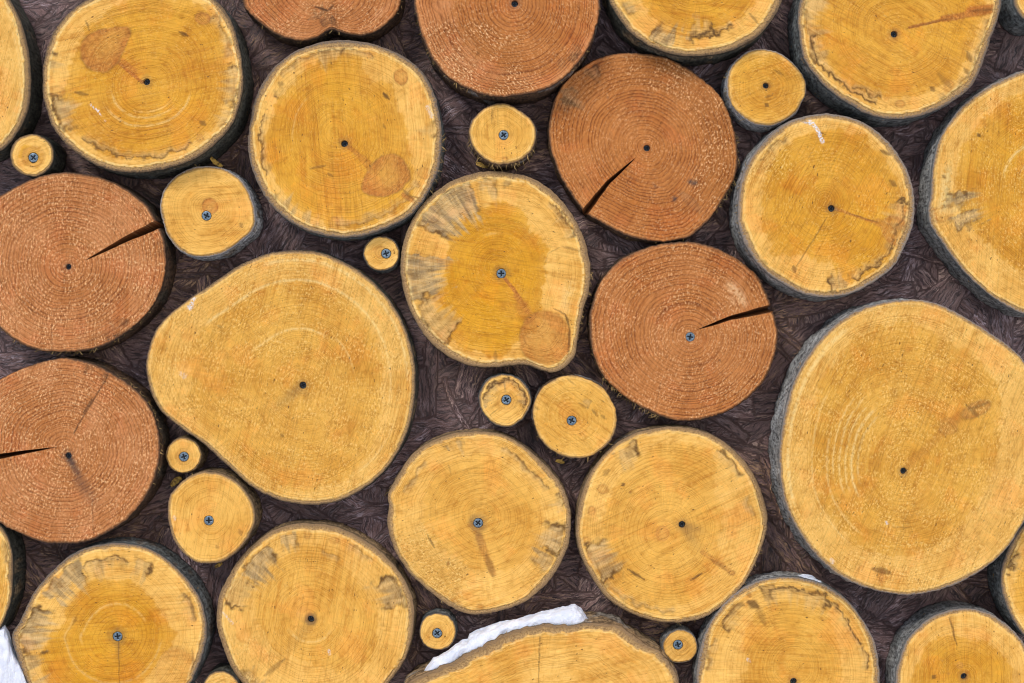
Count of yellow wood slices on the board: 32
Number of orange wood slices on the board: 6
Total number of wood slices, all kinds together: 38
